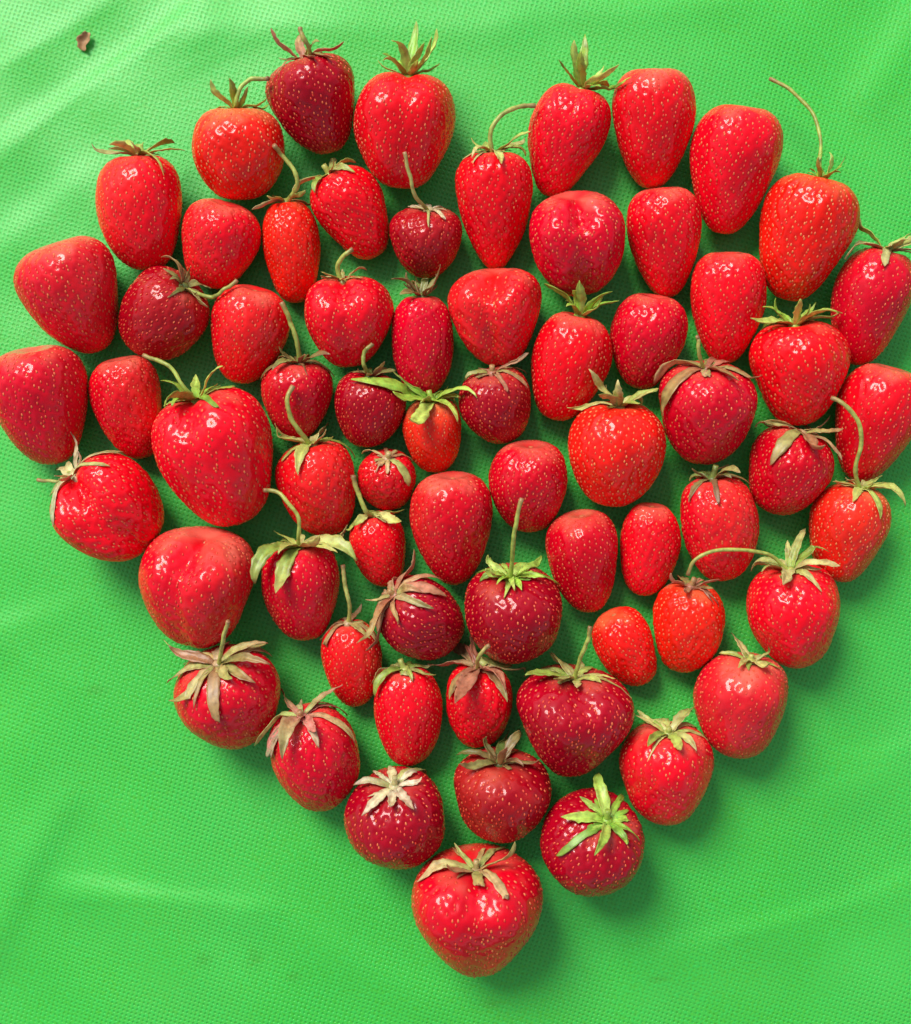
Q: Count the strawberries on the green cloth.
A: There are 66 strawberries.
